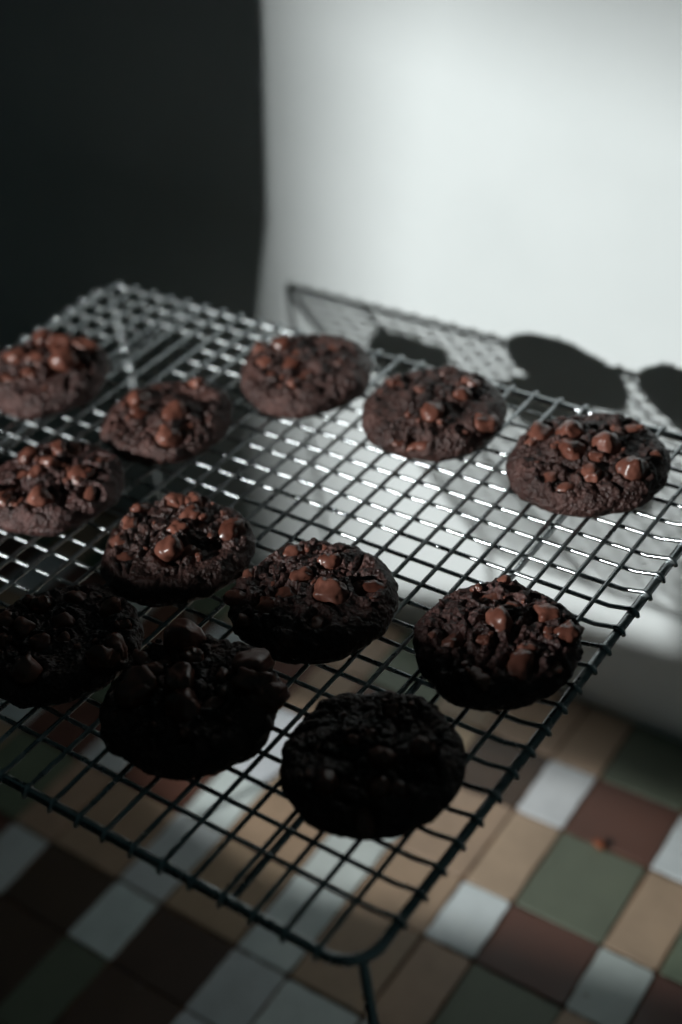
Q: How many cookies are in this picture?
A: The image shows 12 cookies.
